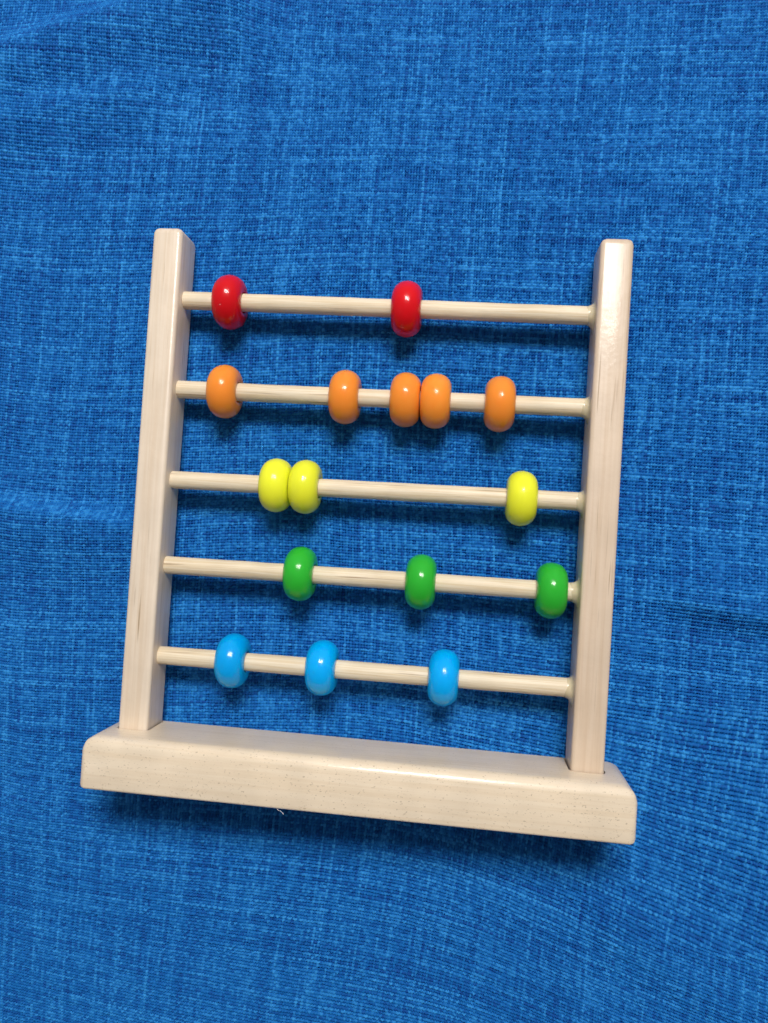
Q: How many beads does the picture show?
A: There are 16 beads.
